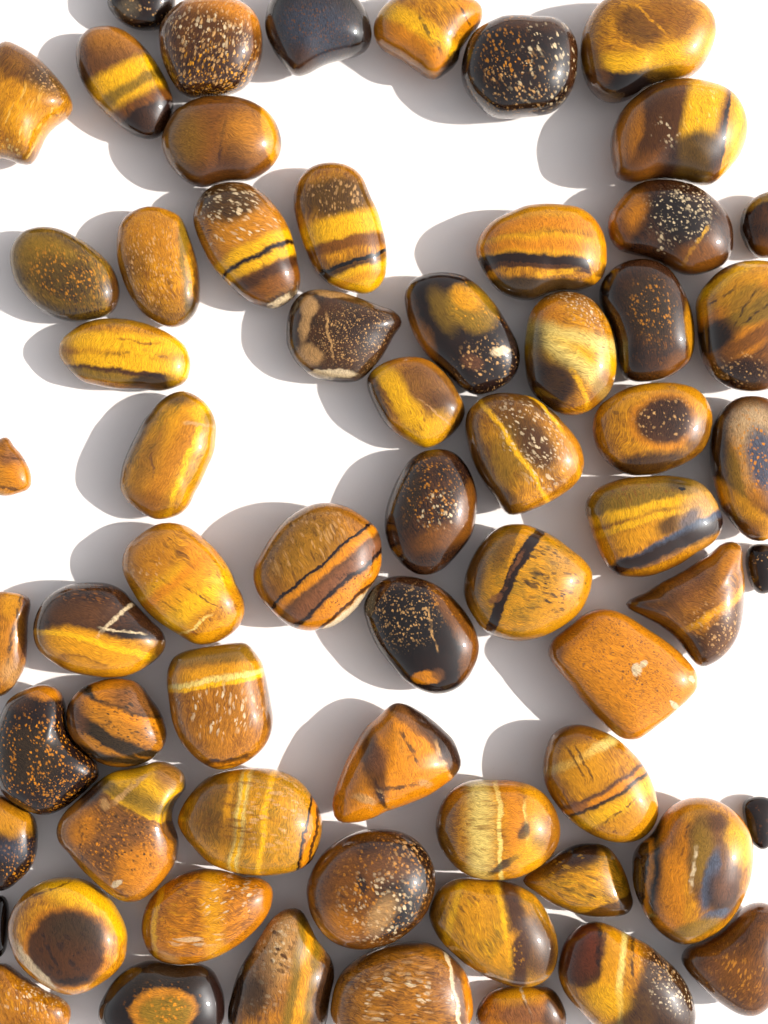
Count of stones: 64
